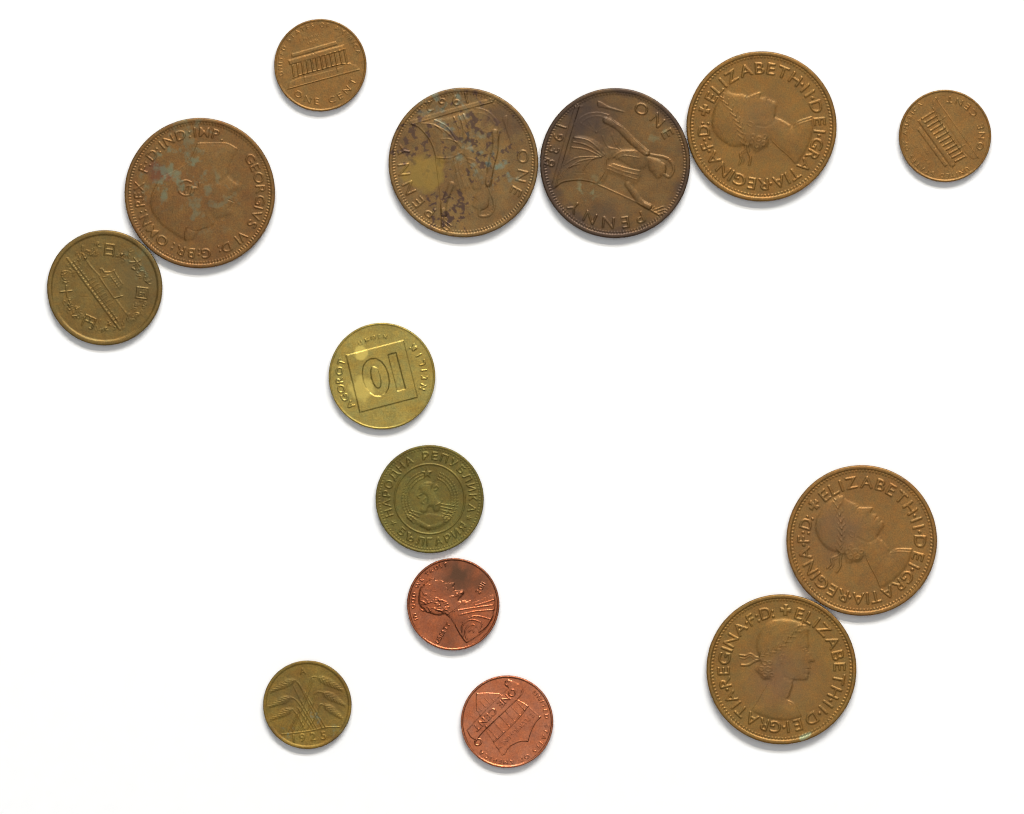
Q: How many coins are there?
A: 14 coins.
